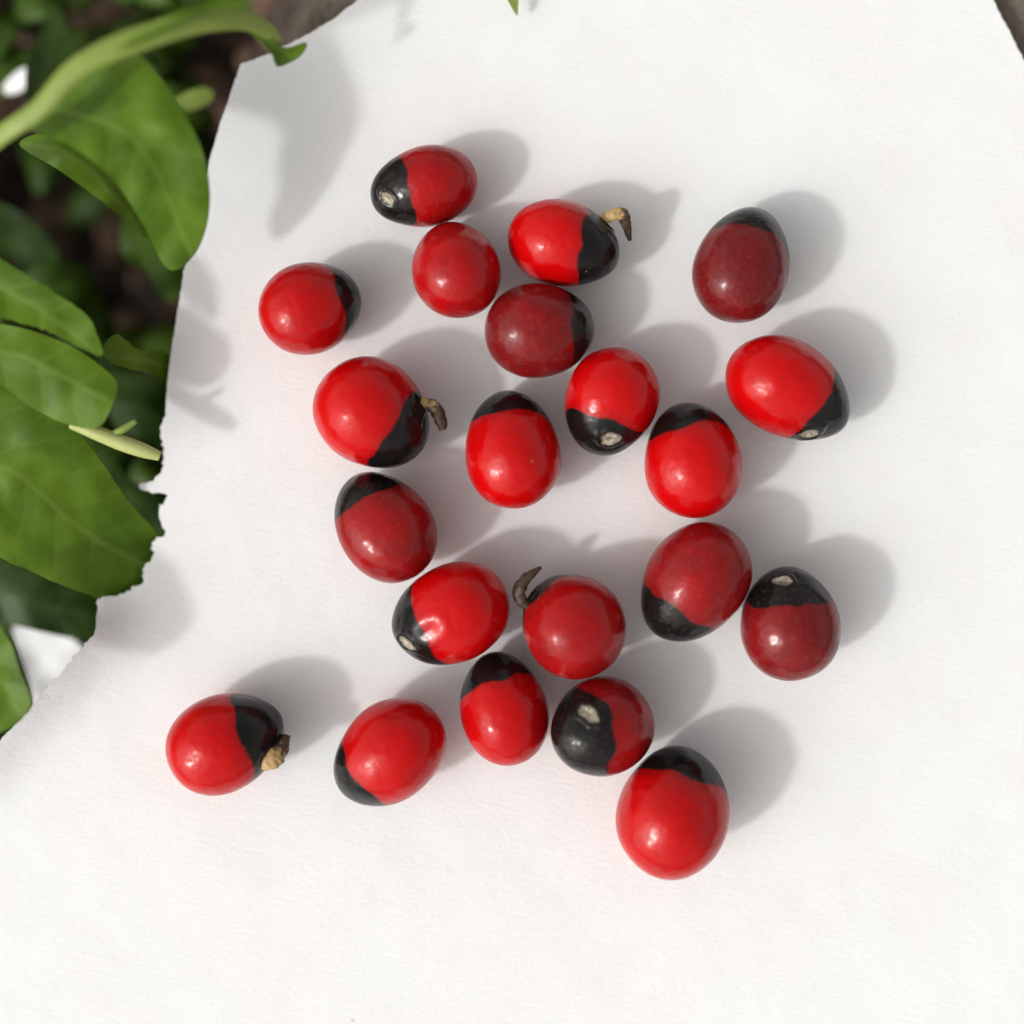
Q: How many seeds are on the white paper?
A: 21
